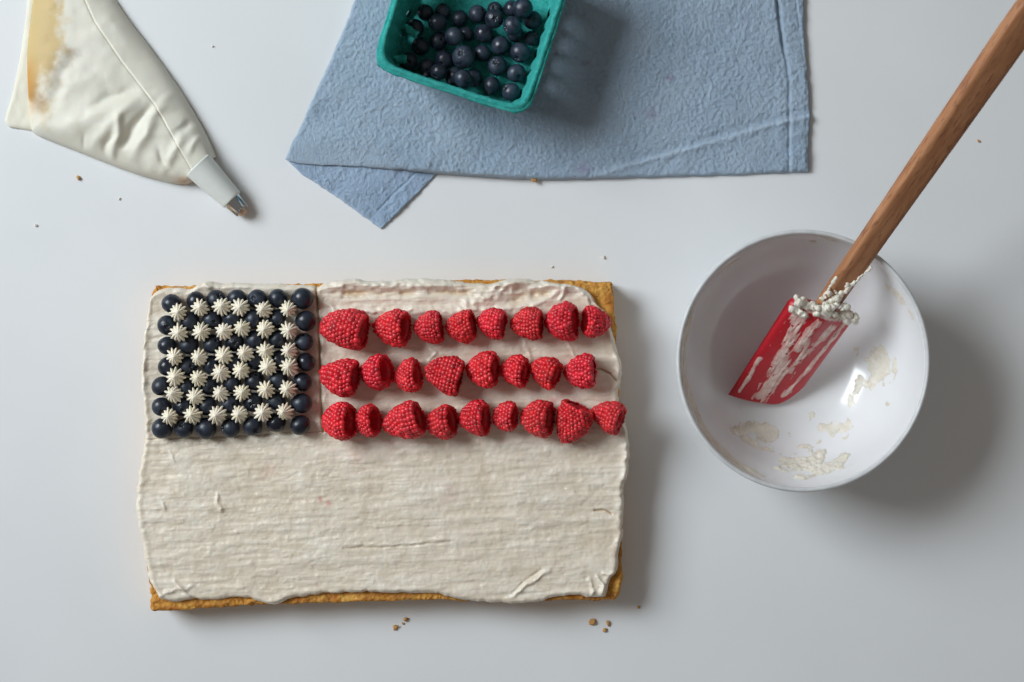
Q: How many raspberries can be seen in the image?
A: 25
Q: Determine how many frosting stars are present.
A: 36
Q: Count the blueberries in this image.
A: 83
